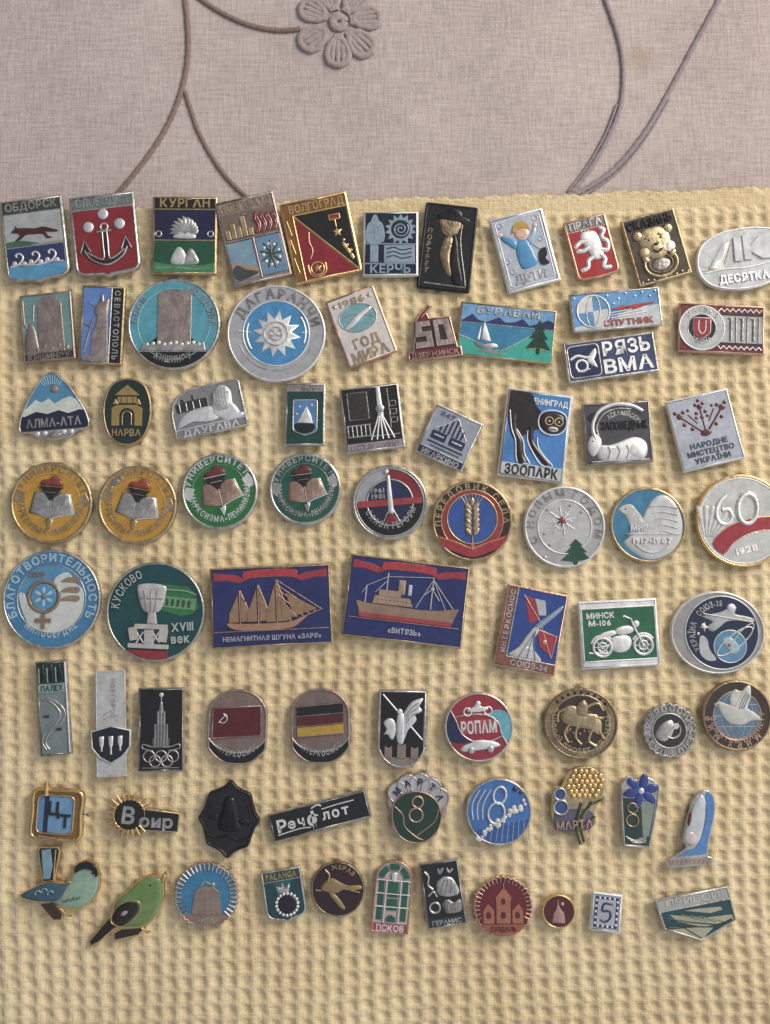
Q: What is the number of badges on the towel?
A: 76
